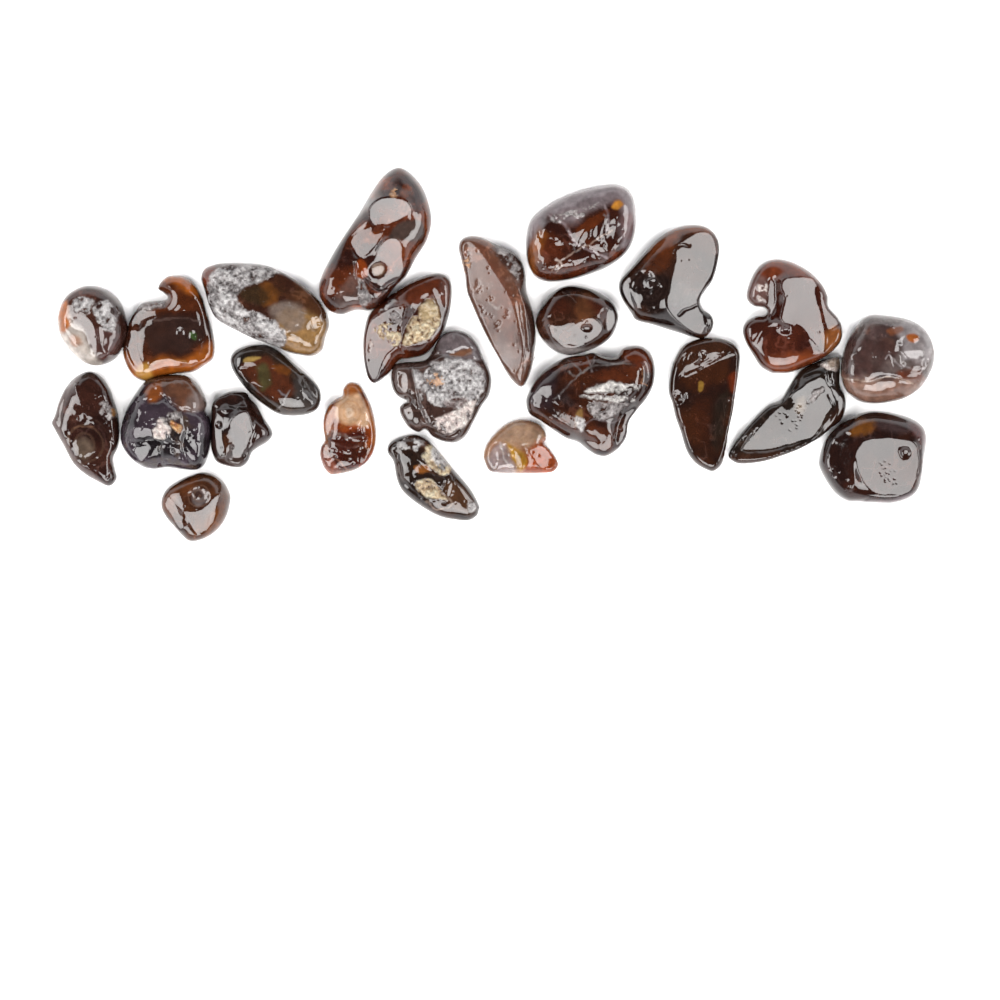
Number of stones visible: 24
